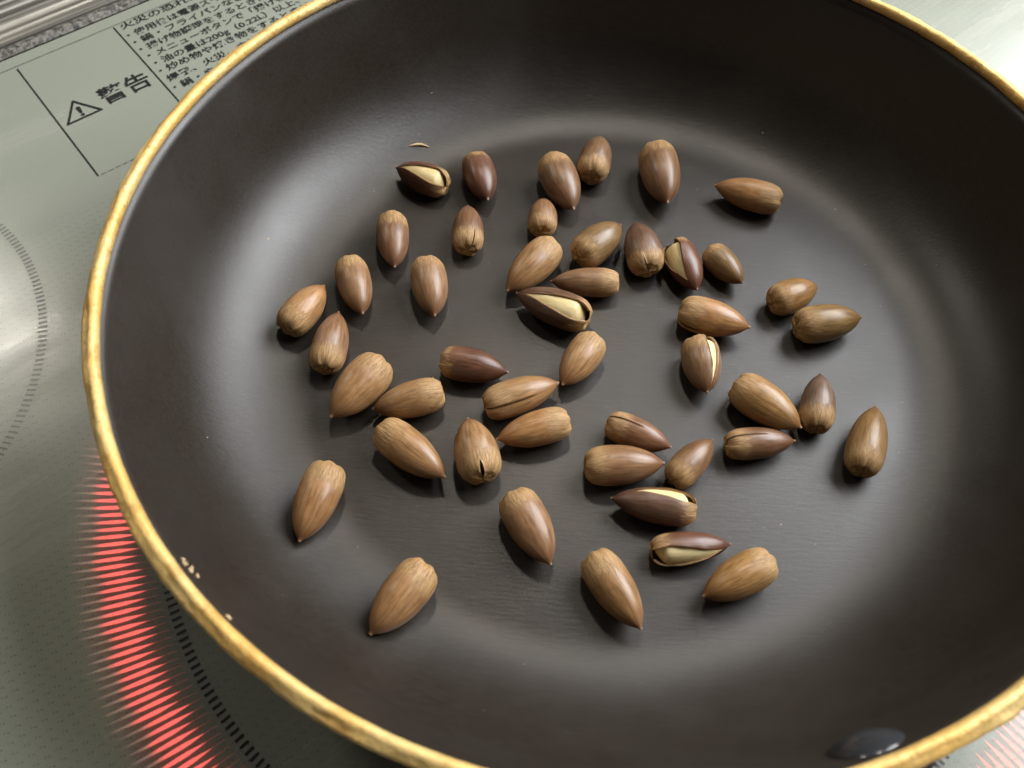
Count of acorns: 46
